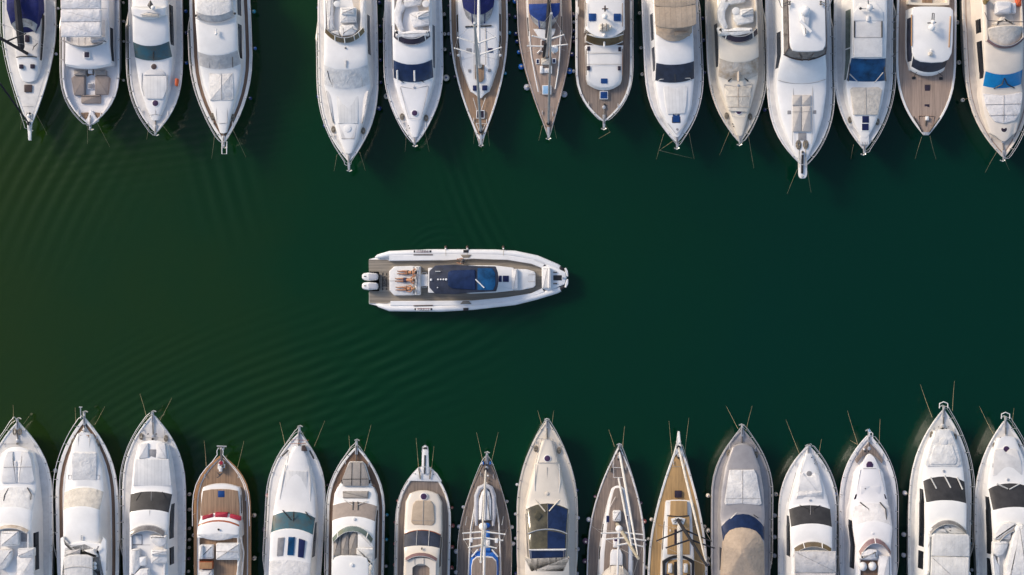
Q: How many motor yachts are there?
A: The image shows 25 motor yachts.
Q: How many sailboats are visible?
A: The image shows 6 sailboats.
